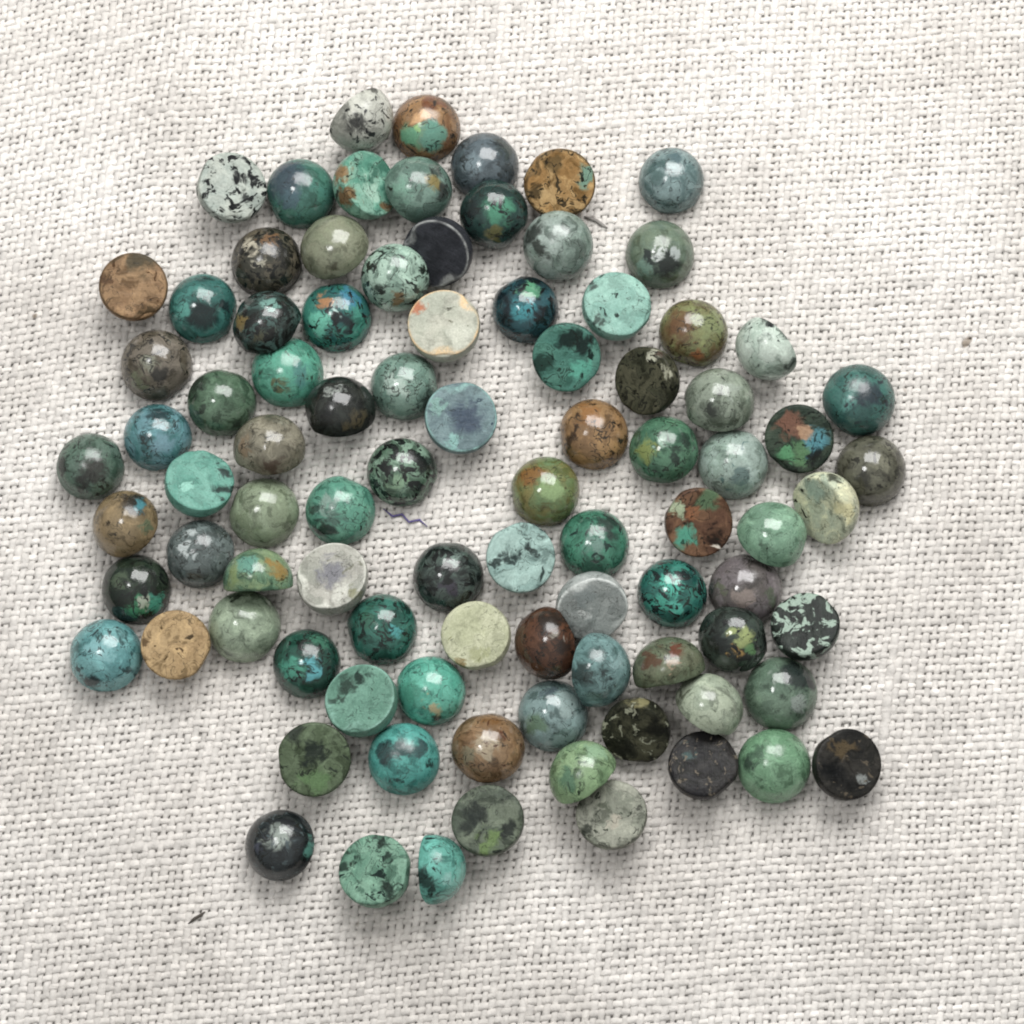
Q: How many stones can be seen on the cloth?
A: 91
